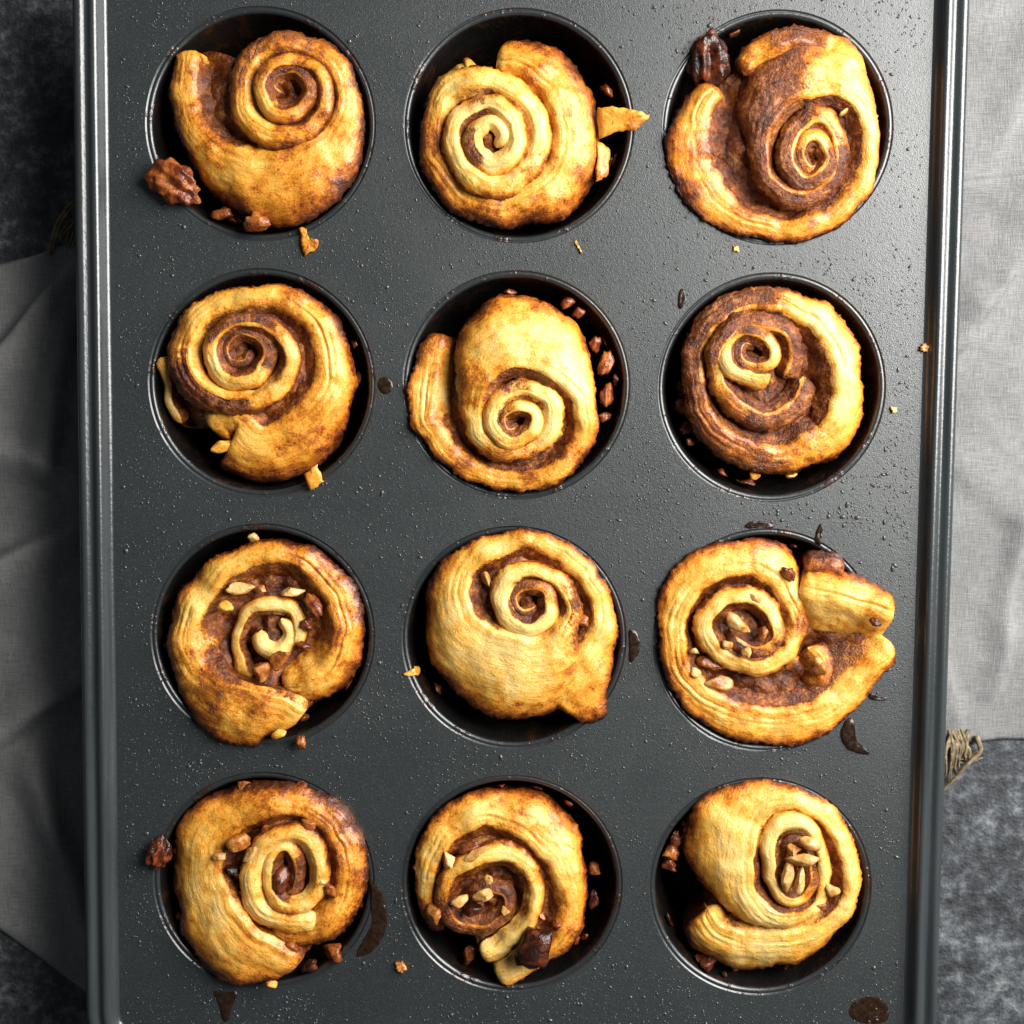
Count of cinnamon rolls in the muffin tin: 12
